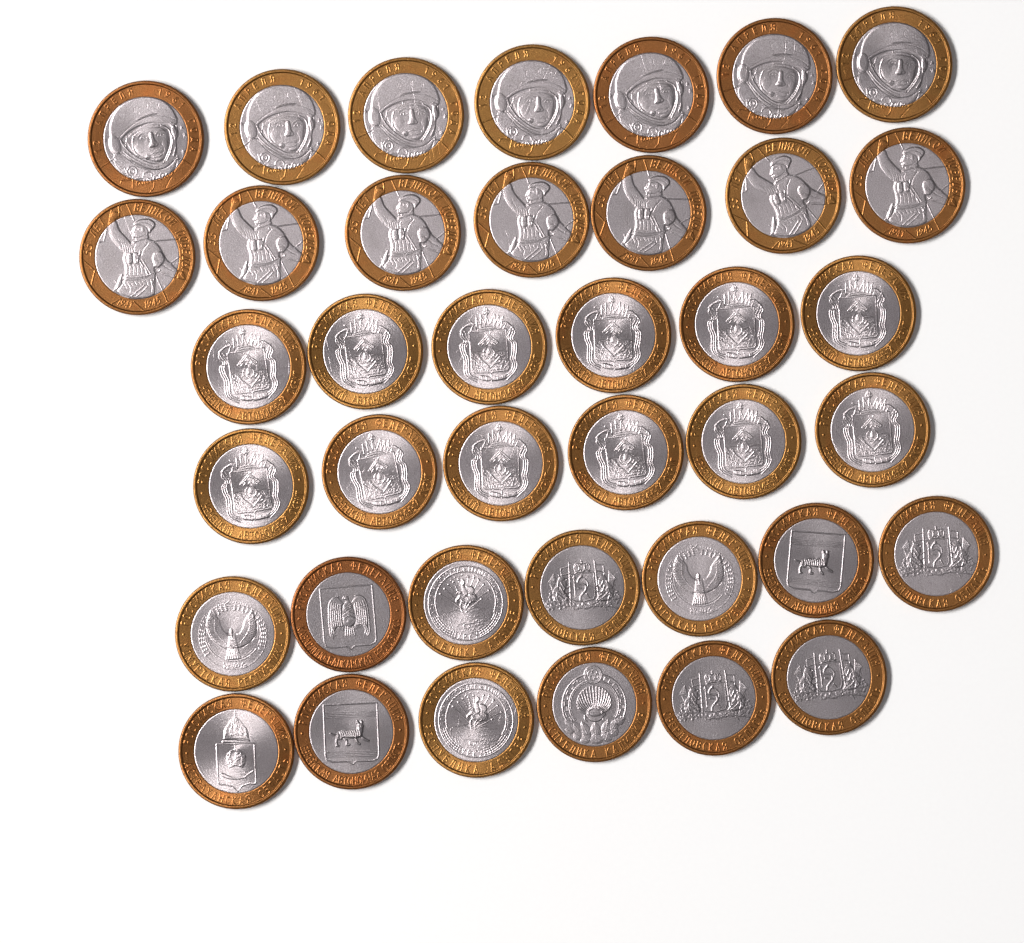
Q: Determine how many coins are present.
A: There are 39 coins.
